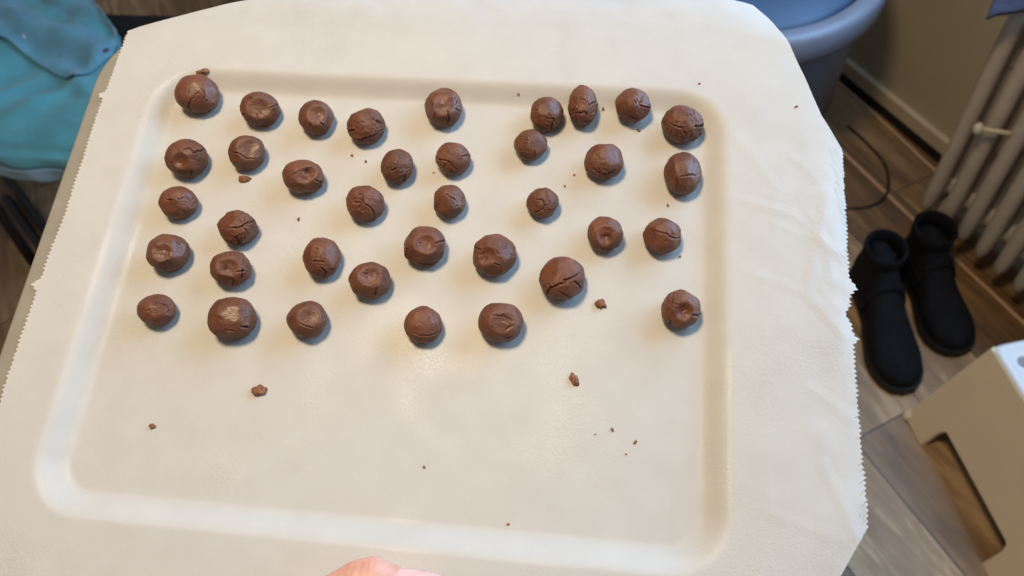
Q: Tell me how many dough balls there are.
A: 37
